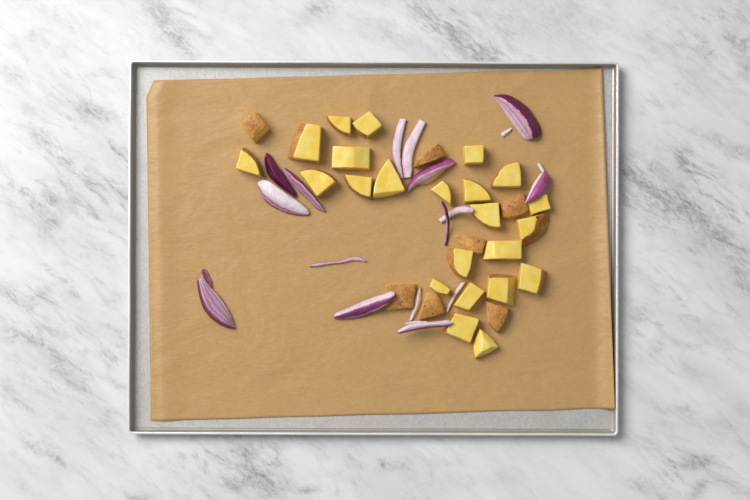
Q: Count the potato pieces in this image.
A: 30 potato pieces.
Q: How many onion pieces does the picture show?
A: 17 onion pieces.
